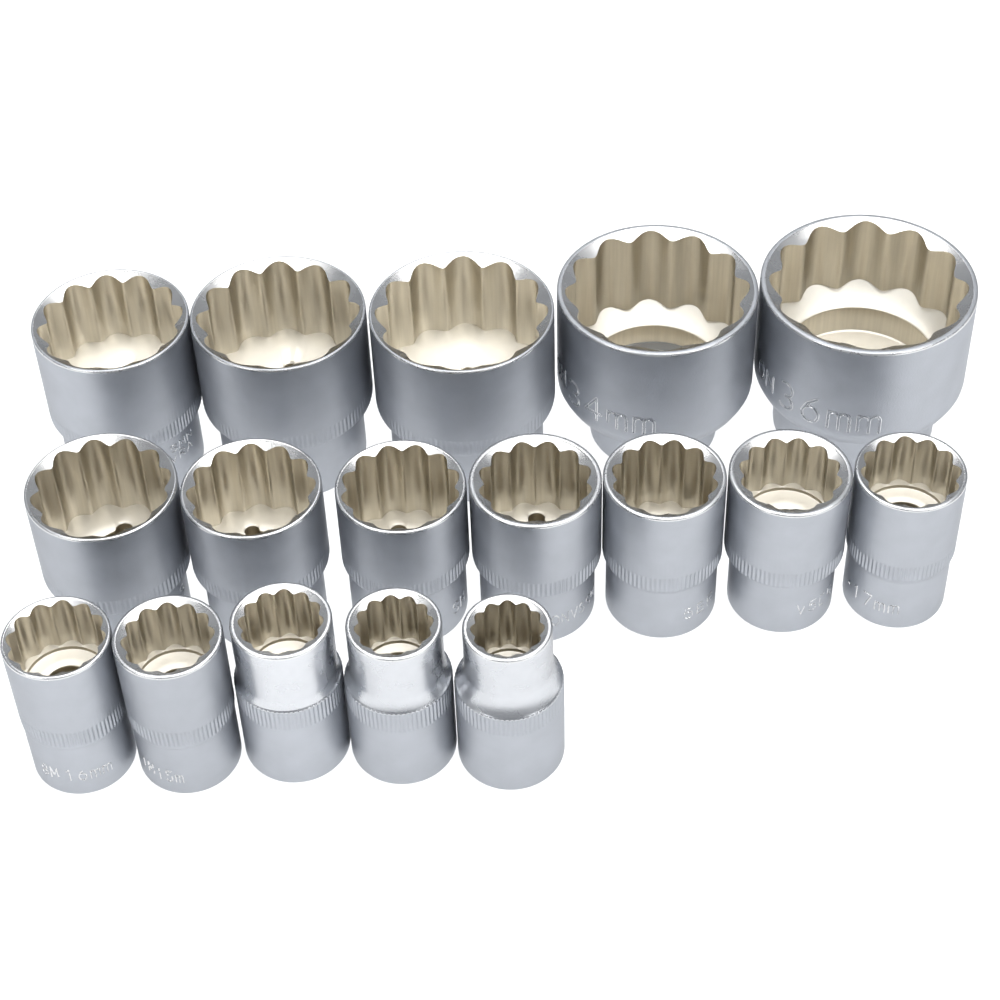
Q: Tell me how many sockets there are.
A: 17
